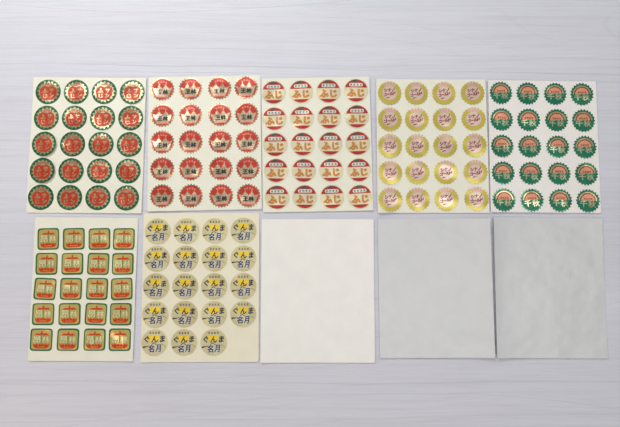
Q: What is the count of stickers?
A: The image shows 139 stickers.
